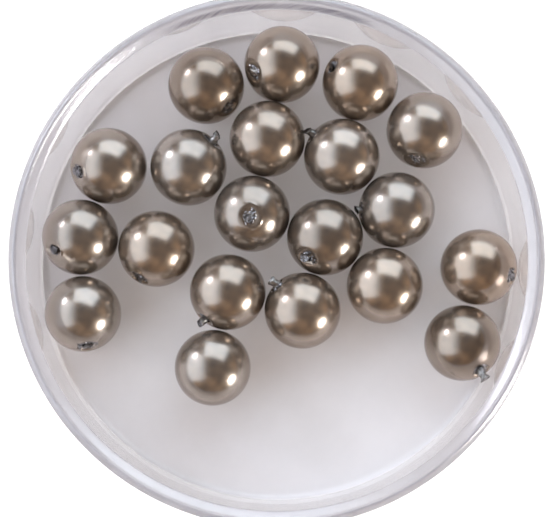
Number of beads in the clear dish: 20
